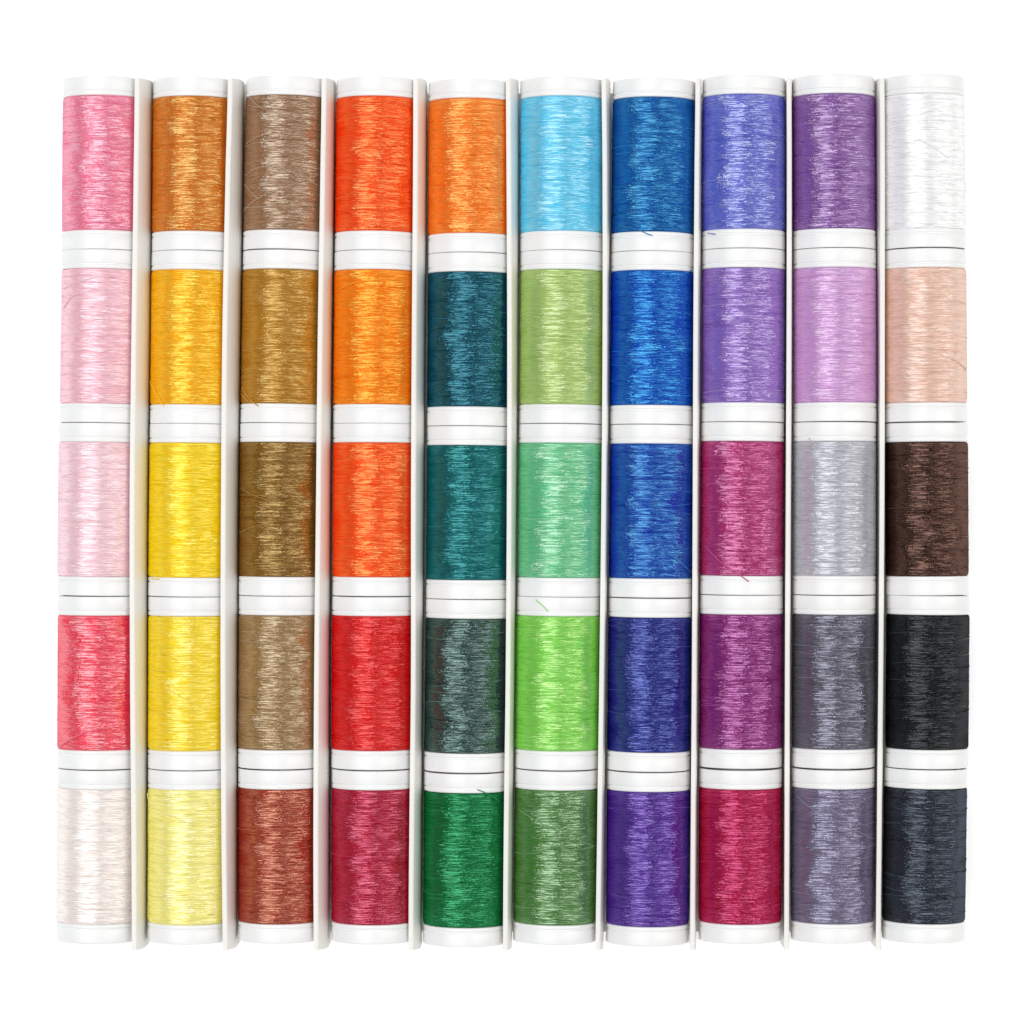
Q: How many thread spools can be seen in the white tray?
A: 50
